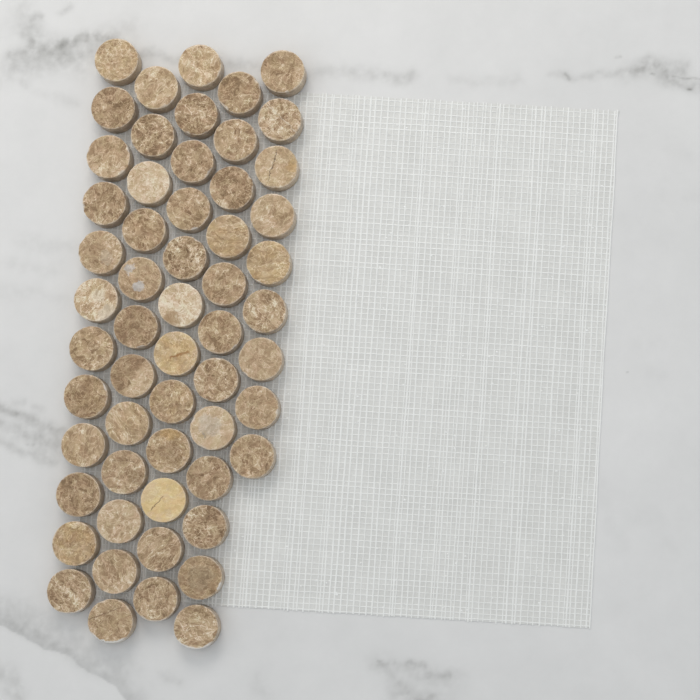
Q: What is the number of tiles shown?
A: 57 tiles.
